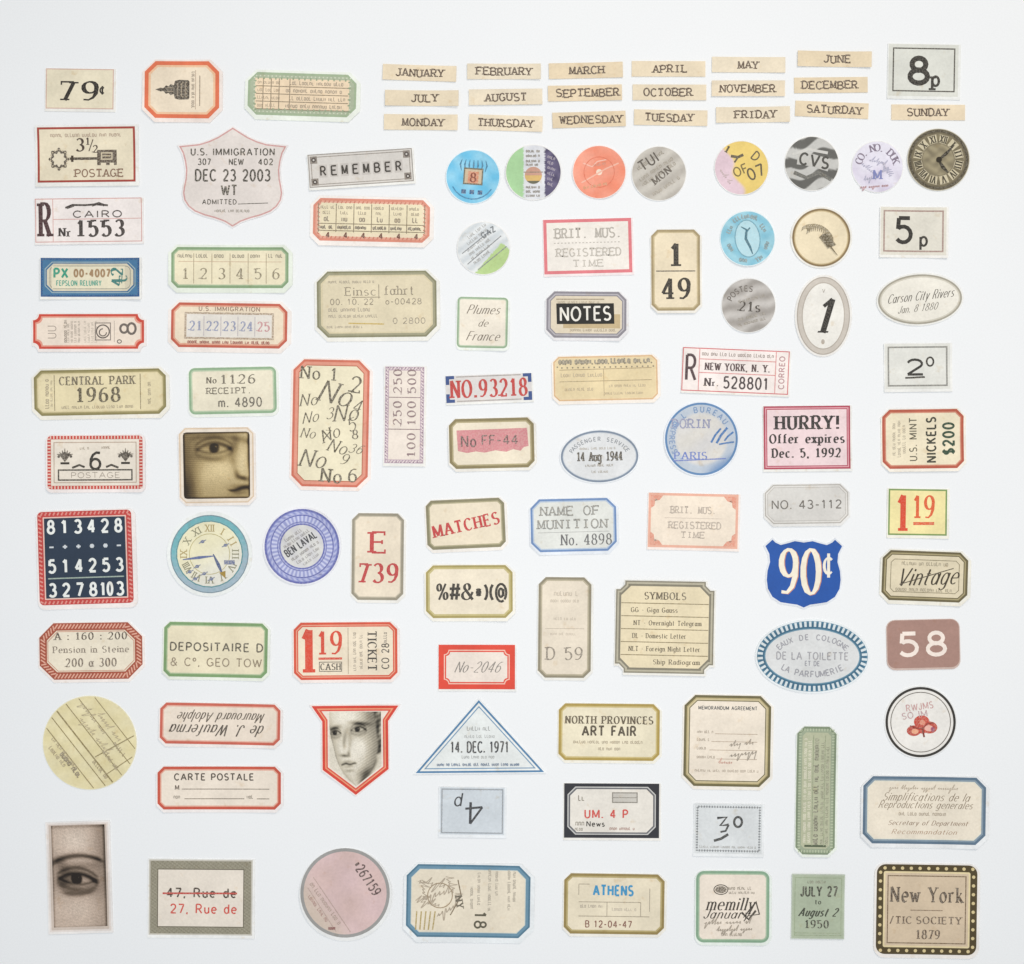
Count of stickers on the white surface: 108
